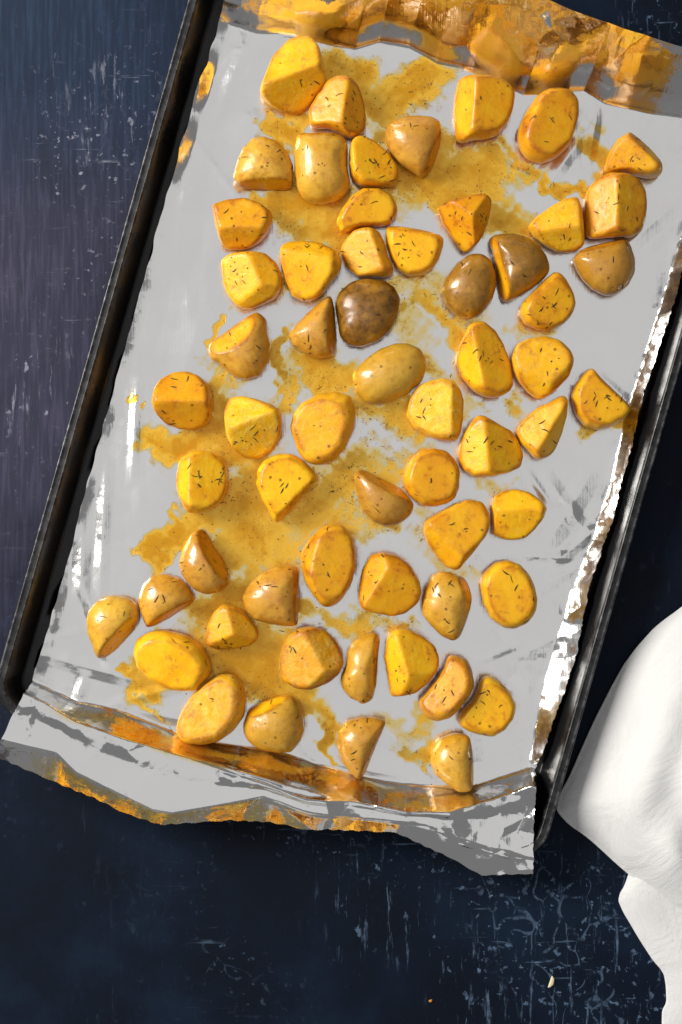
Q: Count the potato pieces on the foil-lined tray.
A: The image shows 60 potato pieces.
